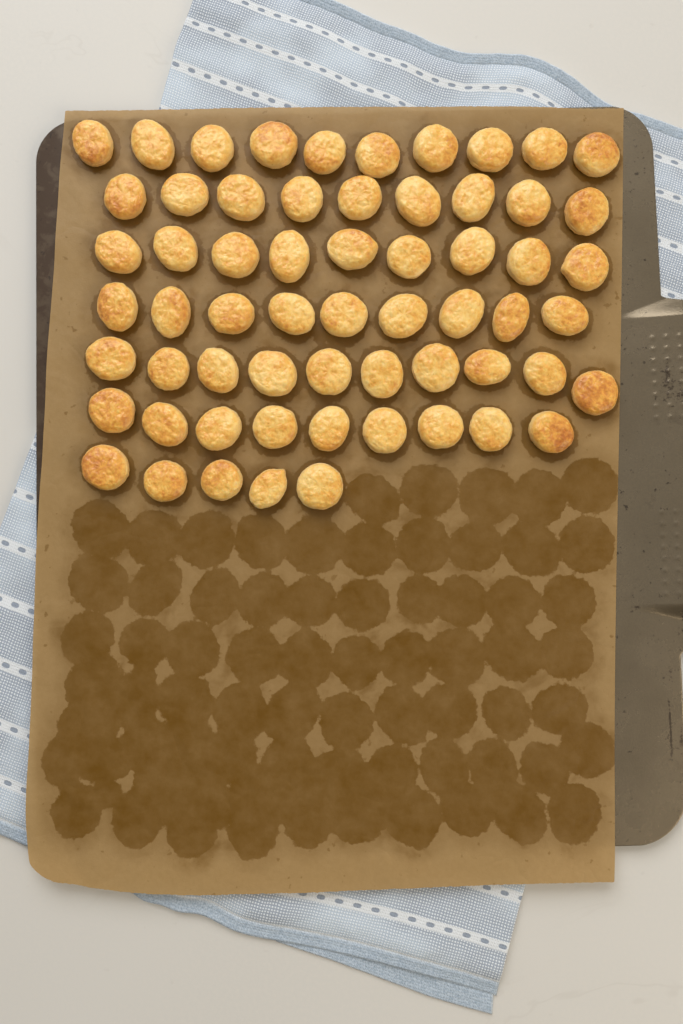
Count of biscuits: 61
